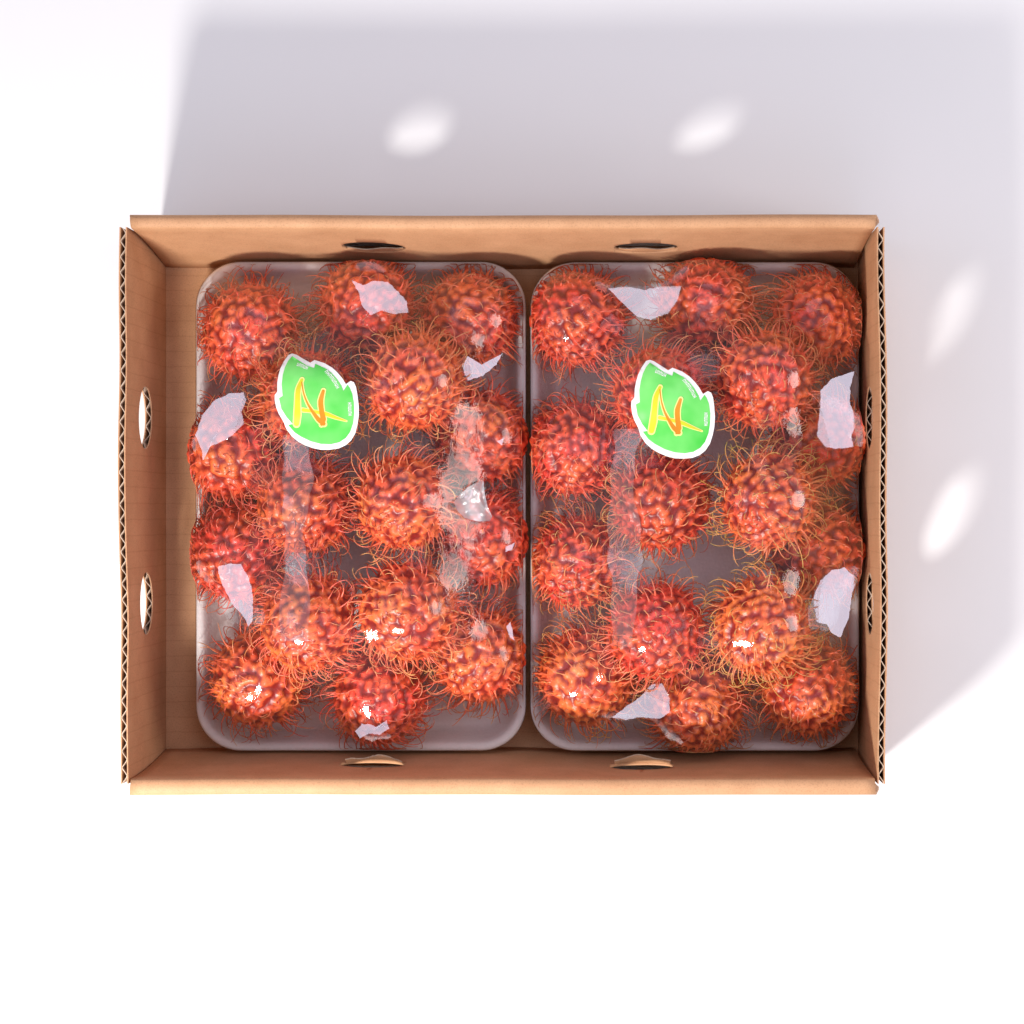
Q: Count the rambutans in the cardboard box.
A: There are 32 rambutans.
